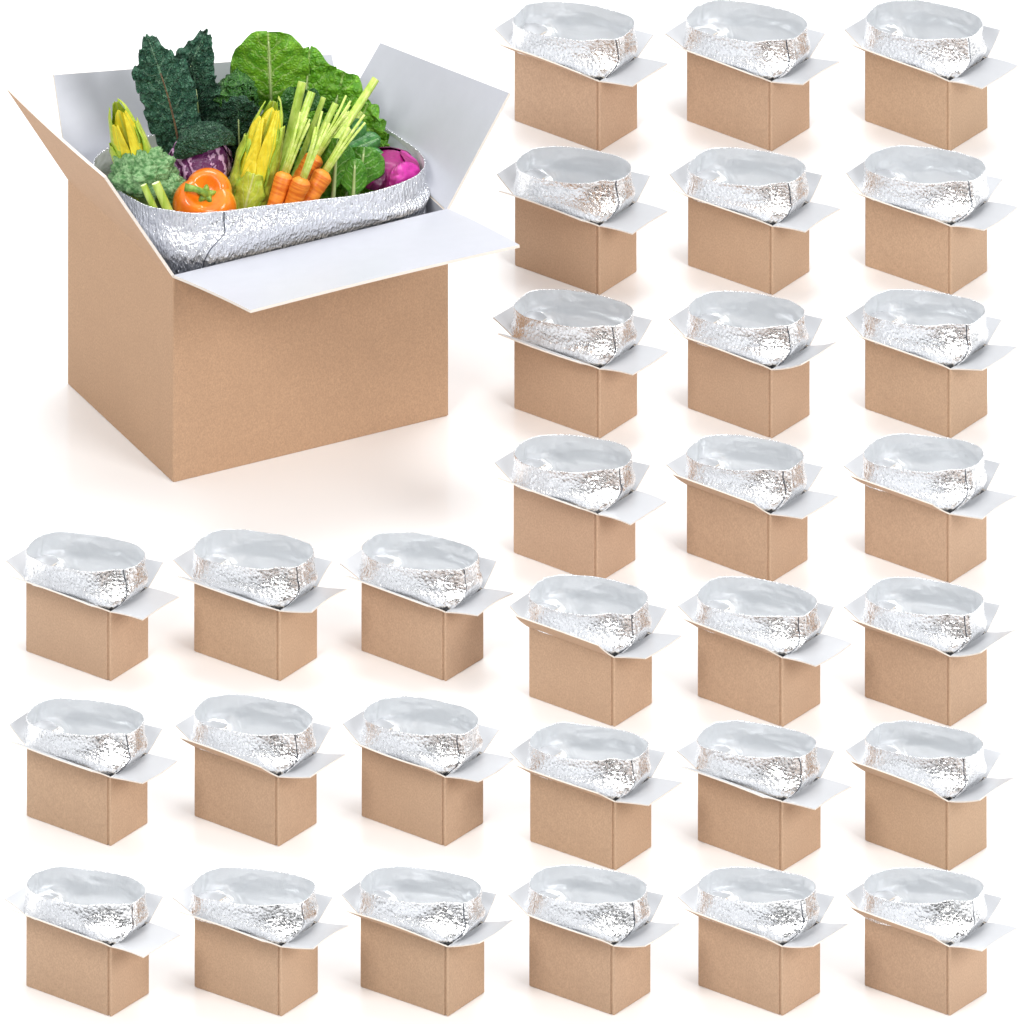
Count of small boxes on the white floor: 30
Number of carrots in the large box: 4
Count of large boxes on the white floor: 1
